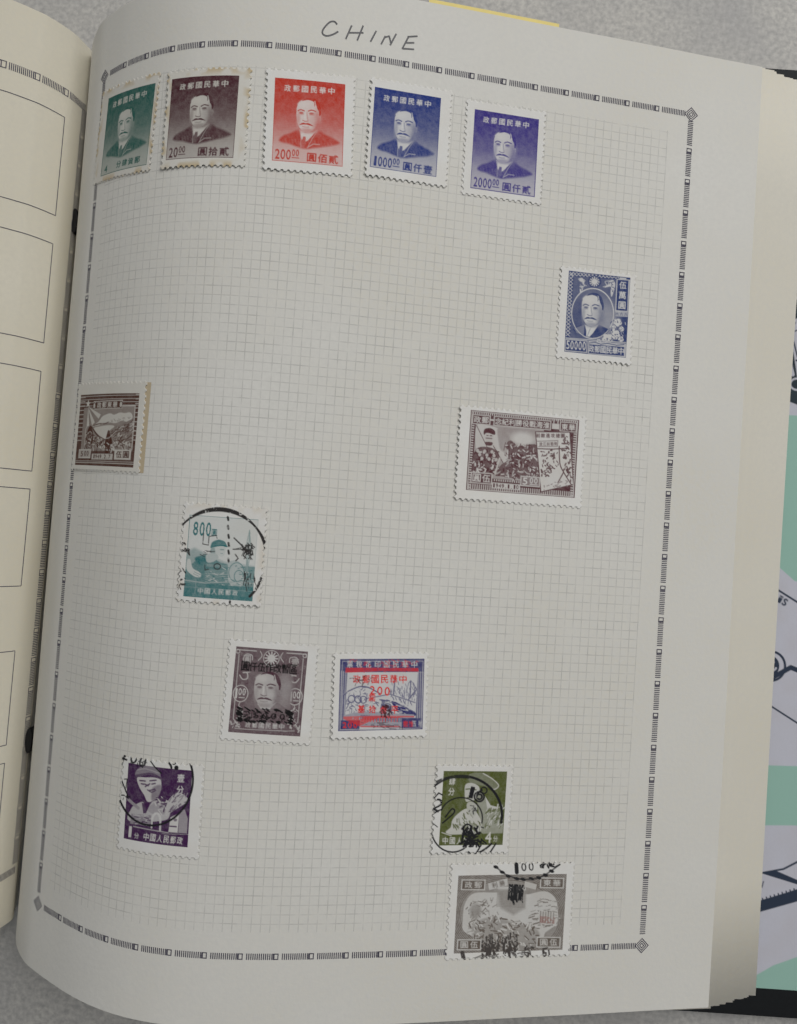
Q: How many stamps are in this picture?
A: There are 14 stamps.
